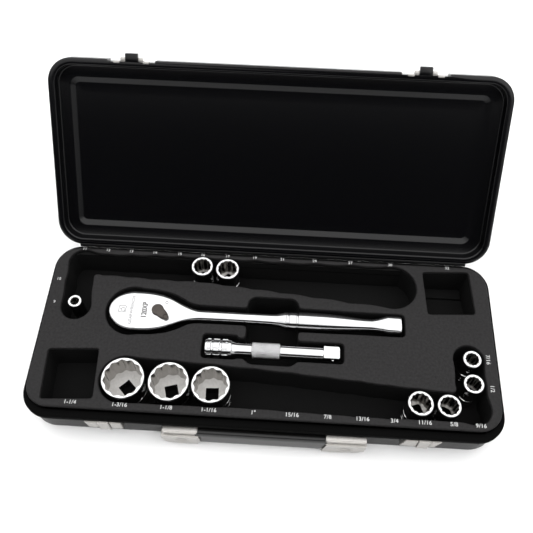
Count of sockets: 10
